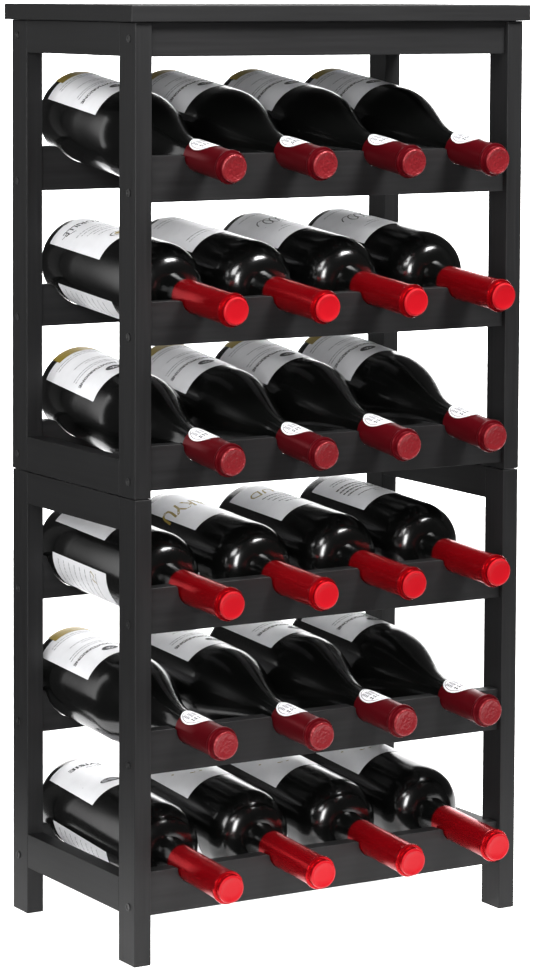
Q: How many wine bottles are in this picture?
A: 24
